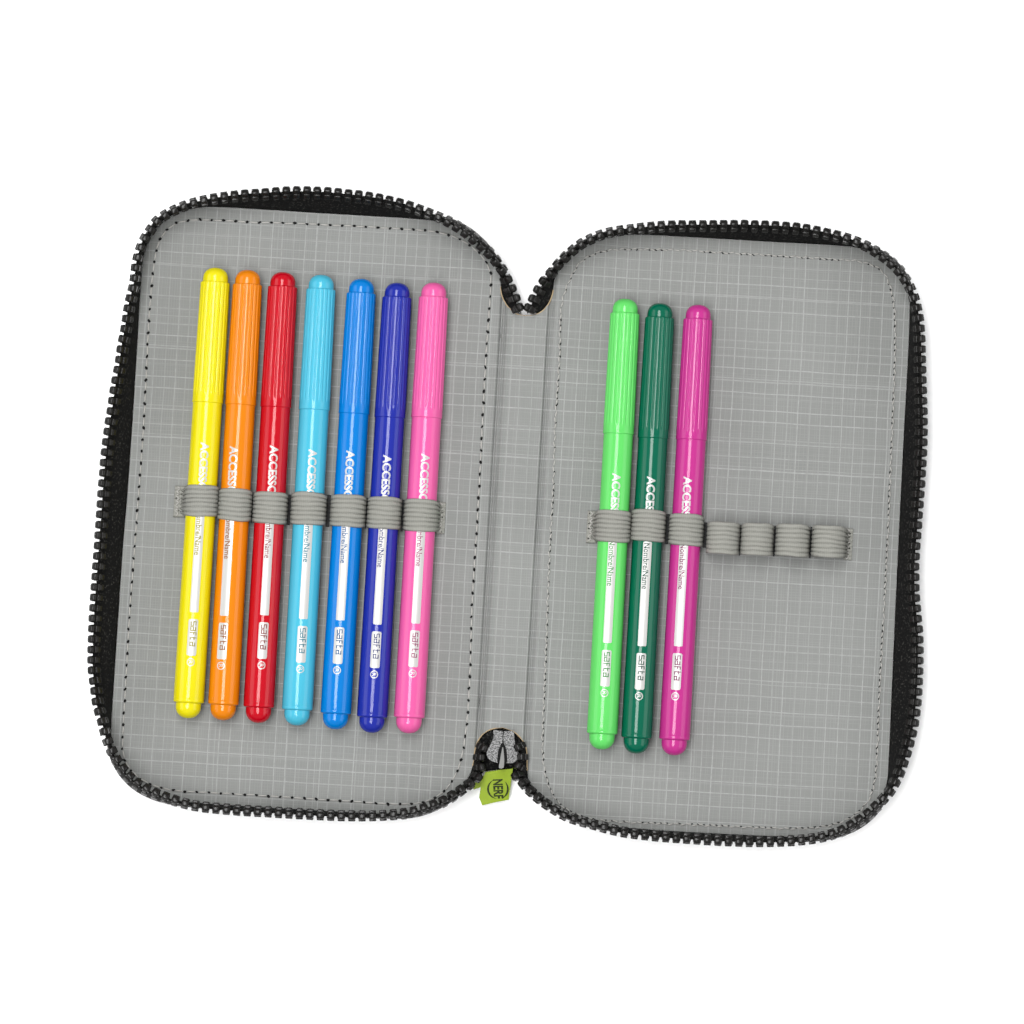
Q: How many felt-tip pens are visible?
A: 10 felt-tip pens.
